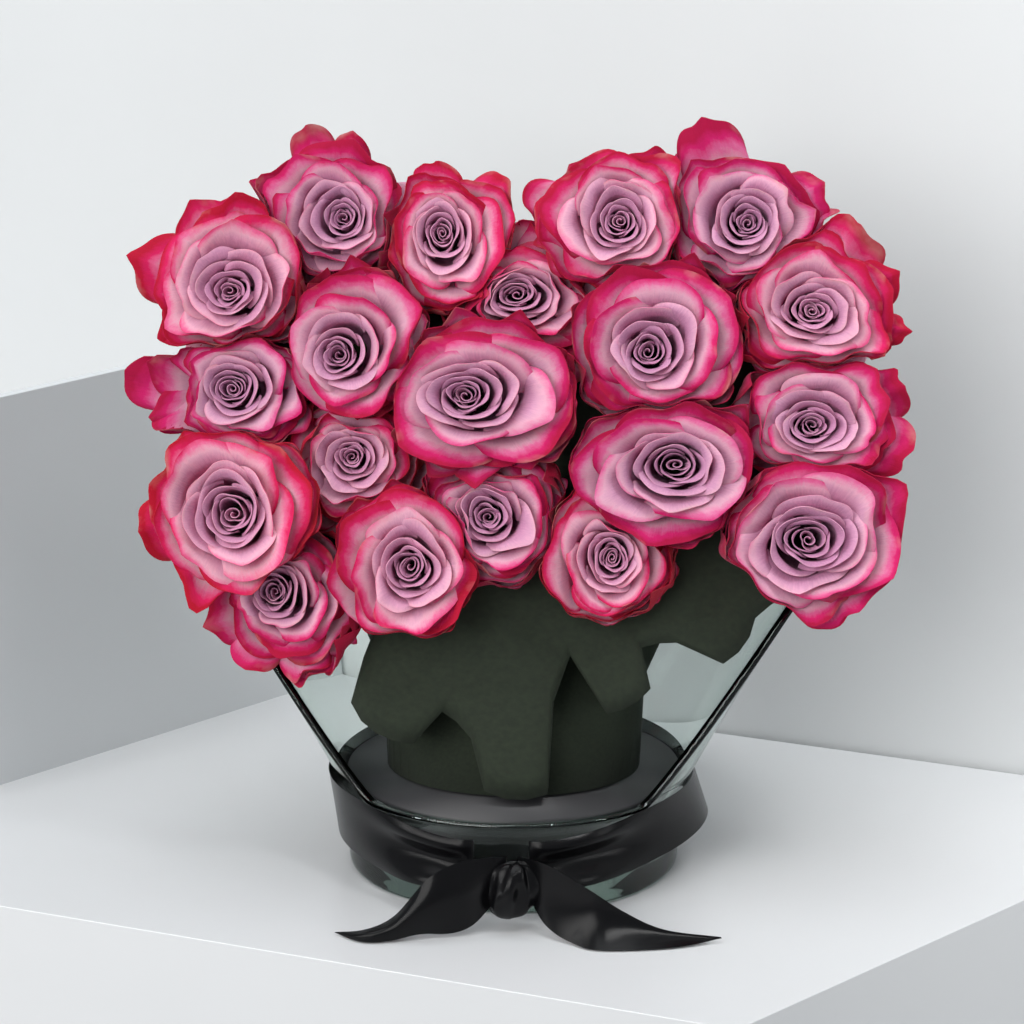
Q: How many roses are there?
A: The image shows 20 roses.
